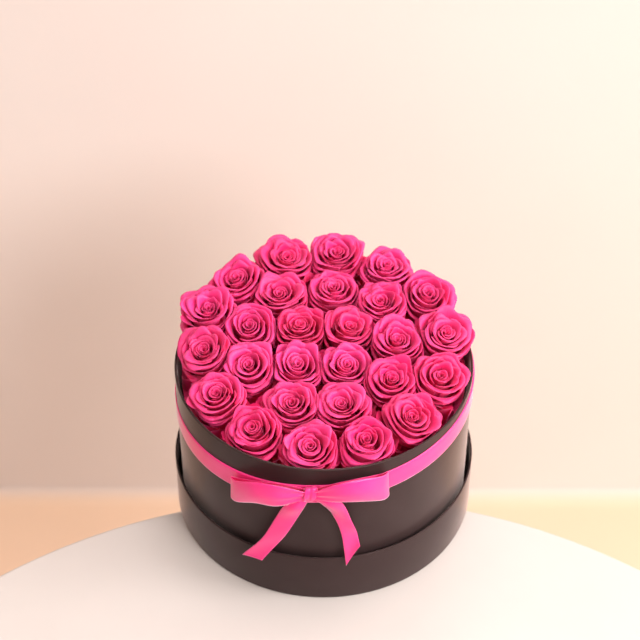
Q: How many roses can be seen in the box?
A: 27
